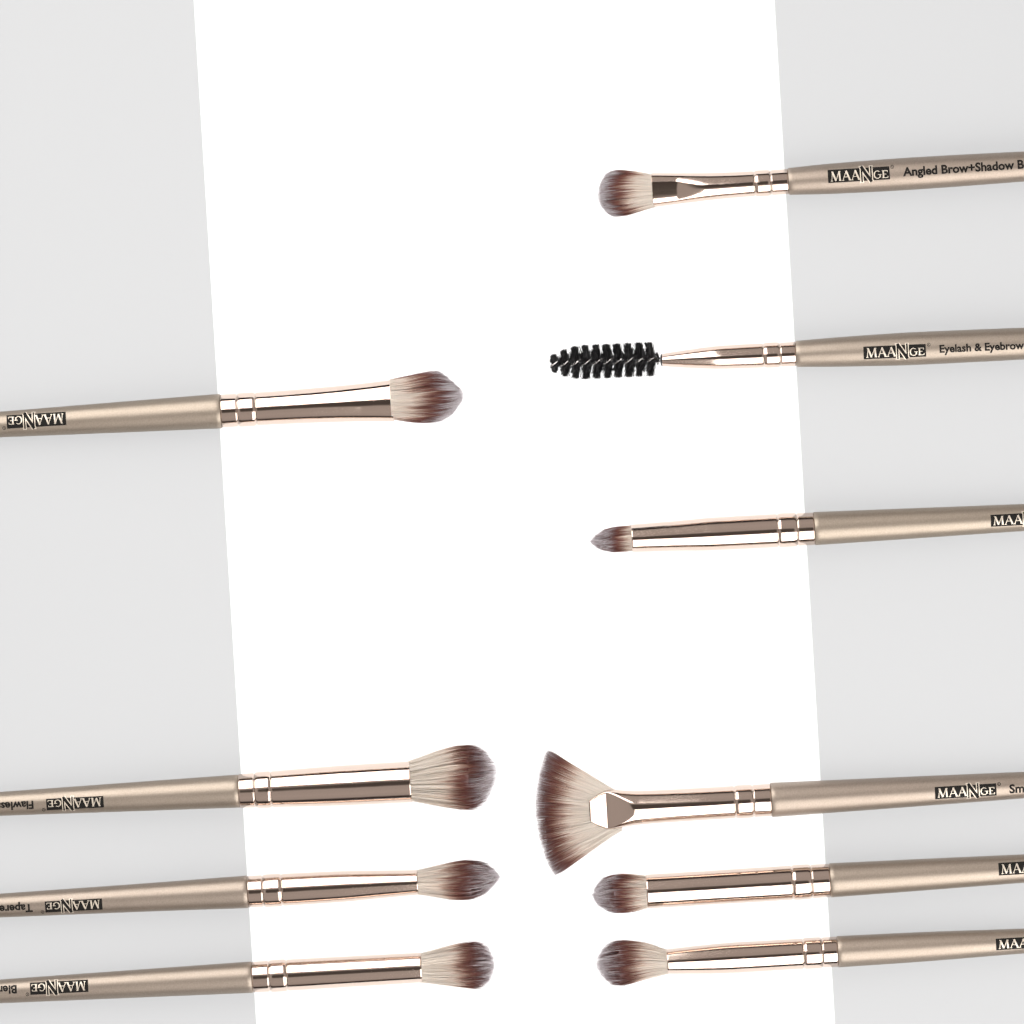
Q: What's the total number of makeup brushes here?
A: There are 10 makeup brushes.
